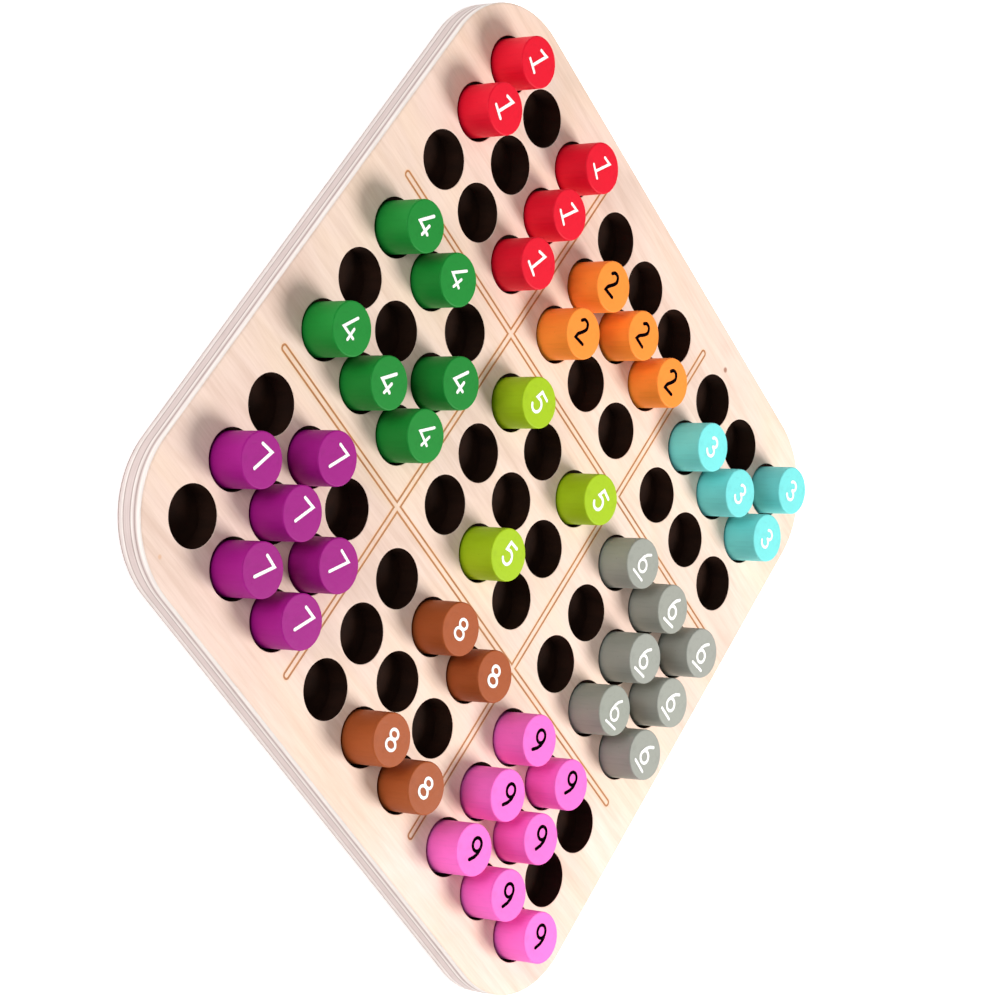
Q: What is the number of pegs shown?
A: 46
